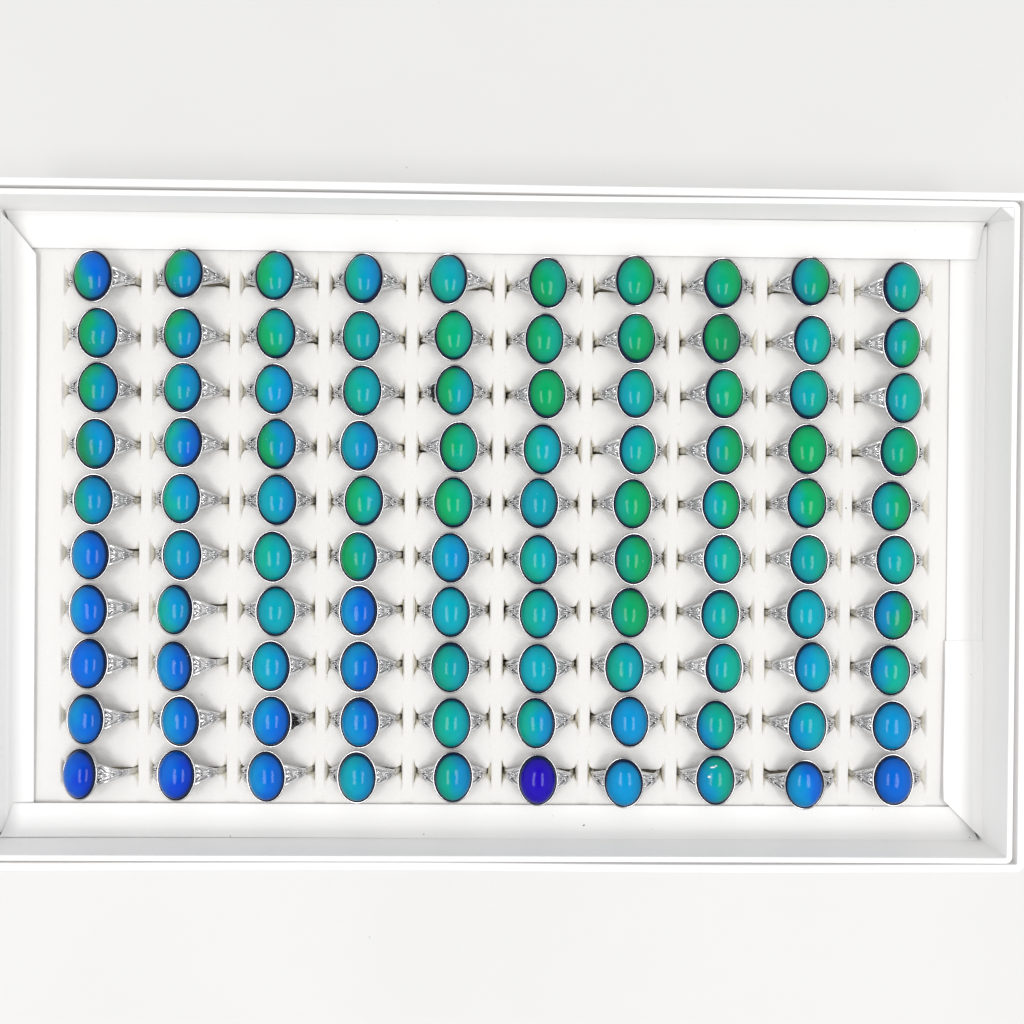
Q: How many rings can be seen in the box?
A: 100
